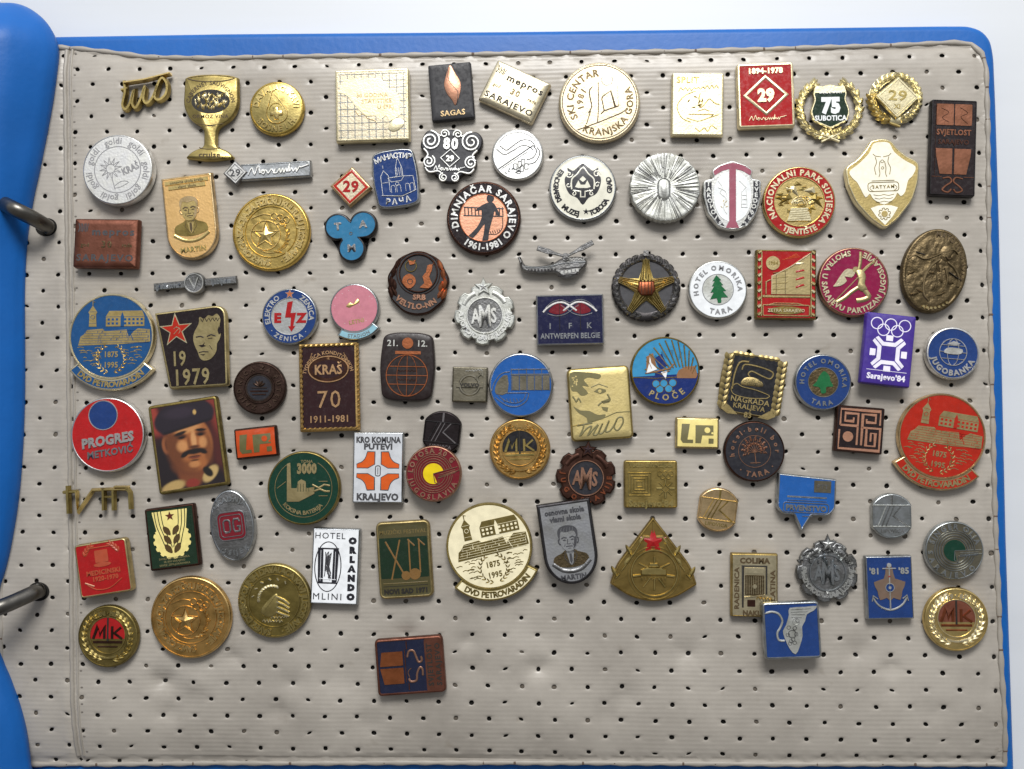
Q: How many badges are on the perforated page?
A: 89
